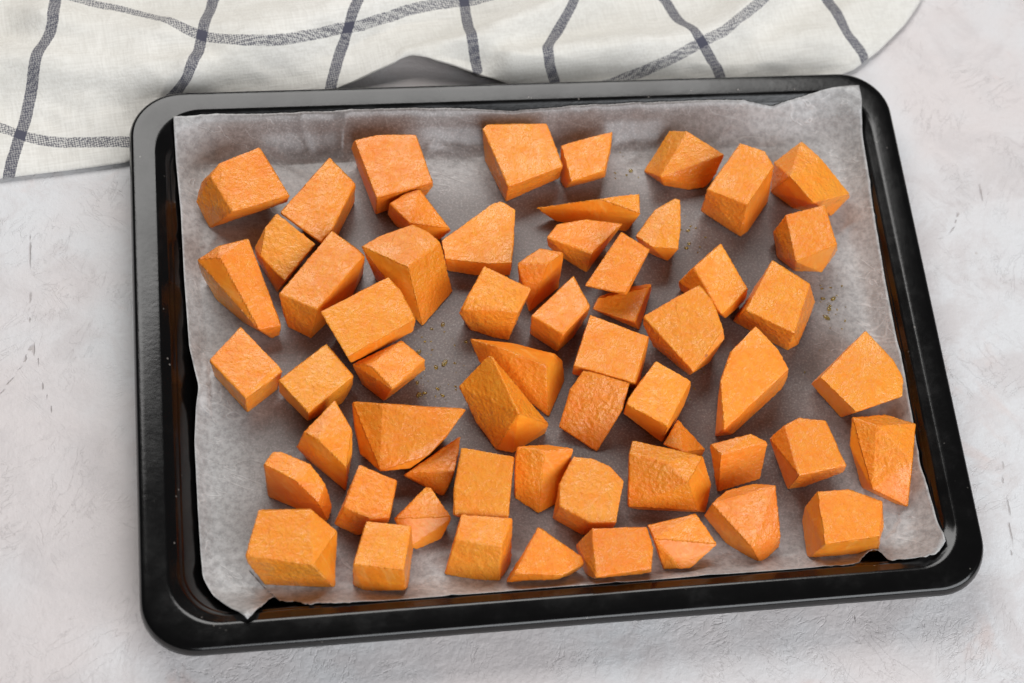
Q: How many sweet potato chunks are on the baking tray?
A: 59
